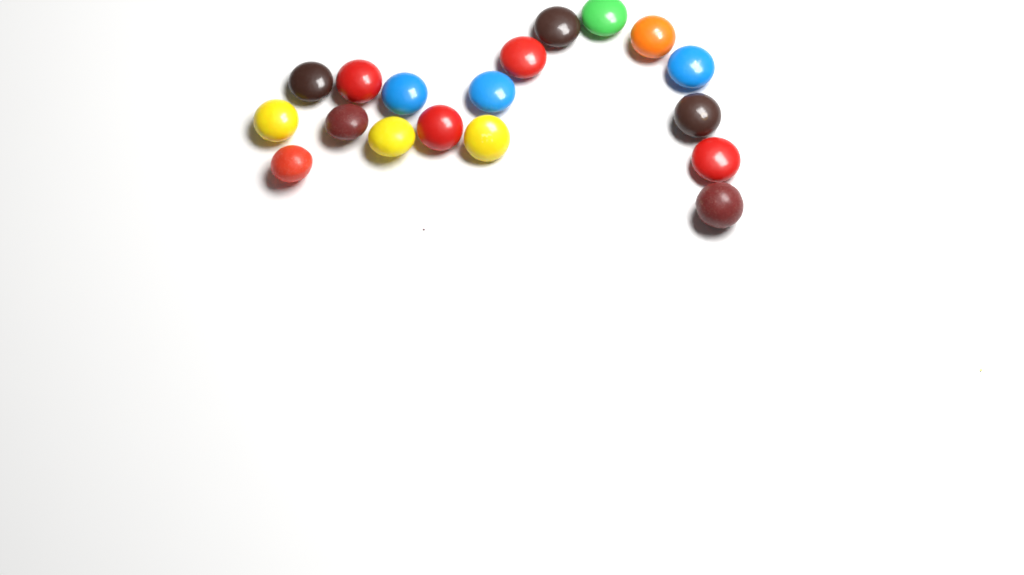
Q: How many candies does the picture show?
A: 18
